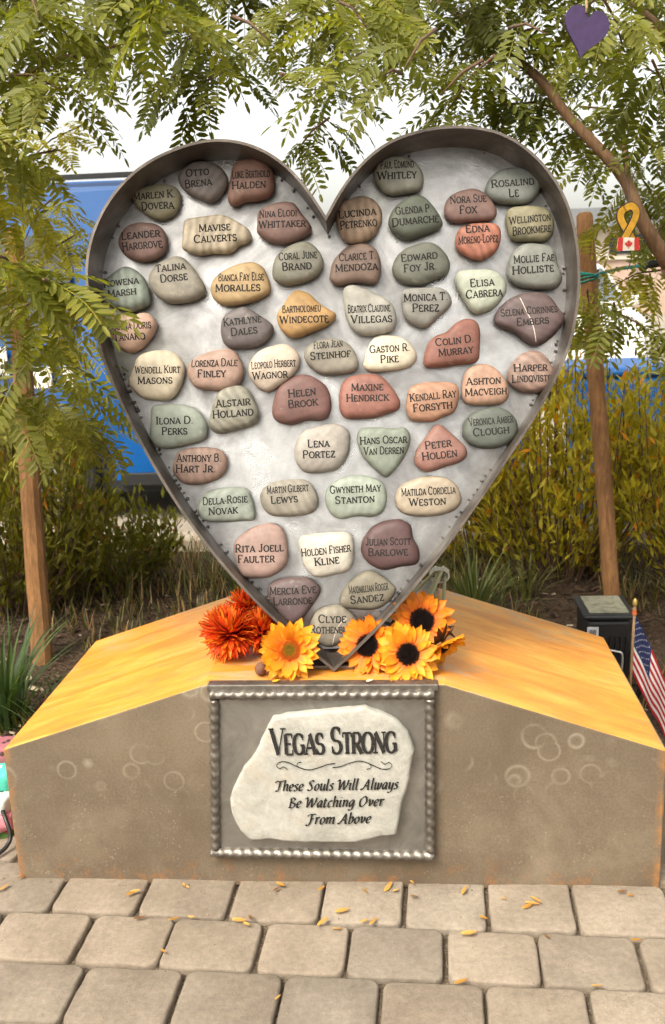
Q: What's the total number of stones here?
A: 55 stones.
